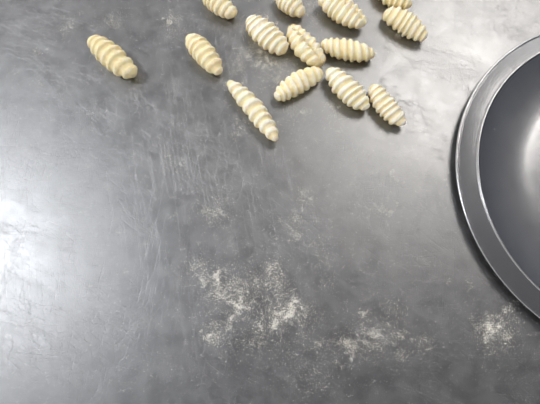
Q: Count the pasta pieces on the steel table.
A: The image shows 14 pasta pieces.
